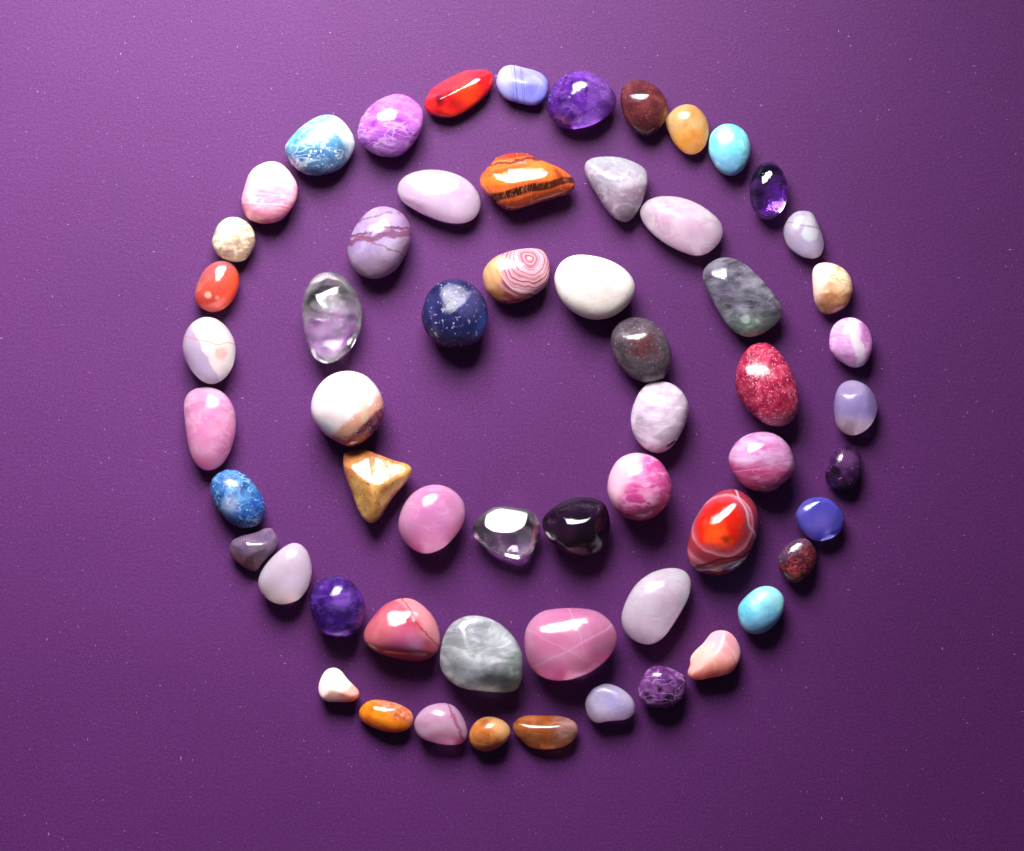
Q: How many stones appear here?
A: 59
